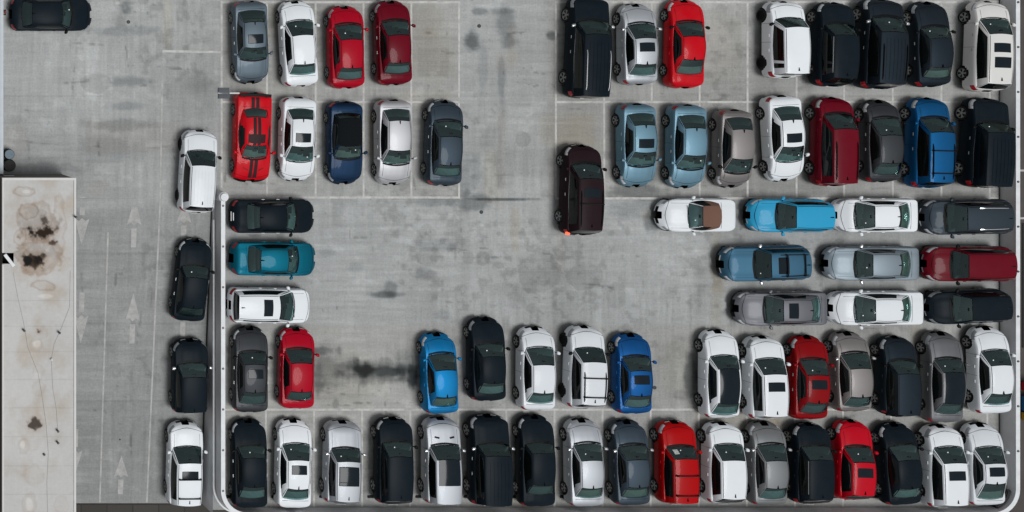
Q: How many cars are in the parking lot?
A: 75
